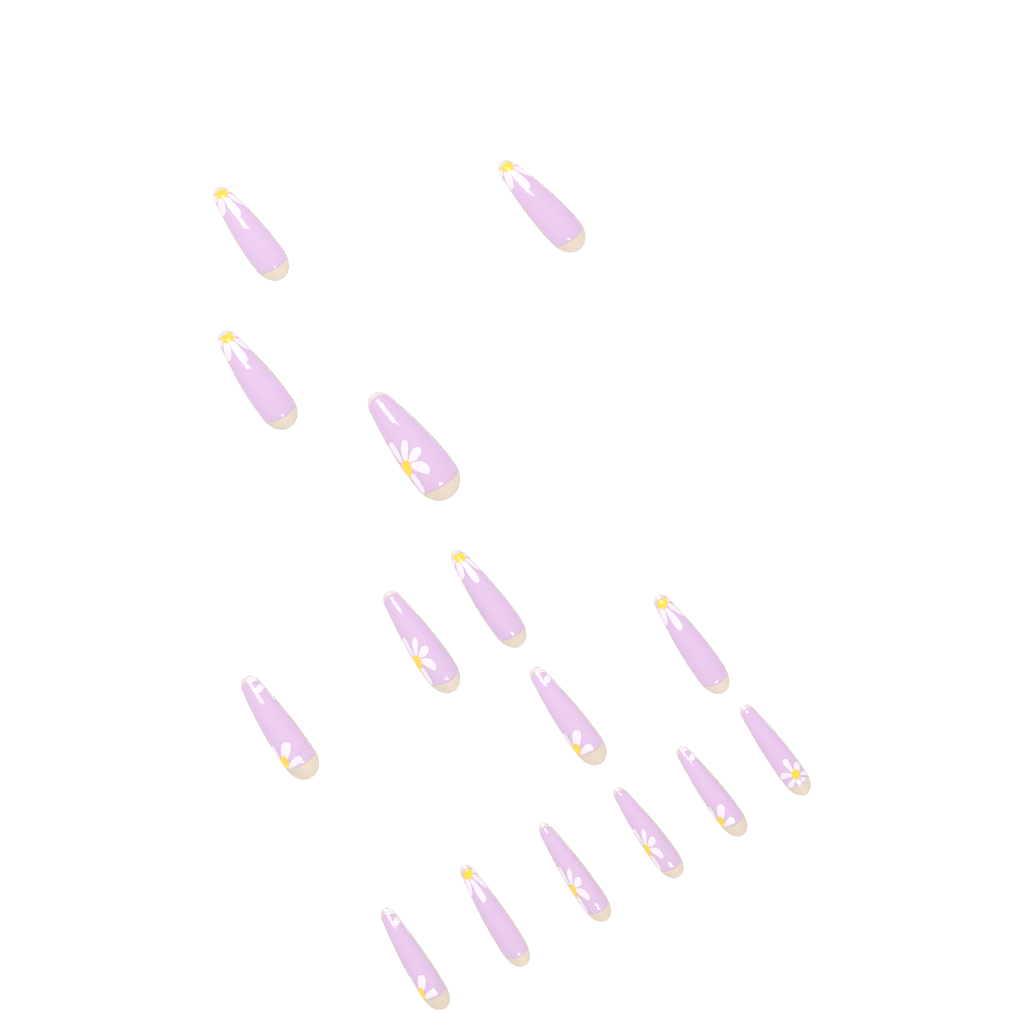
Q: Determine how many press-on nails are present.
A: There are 15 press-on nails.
